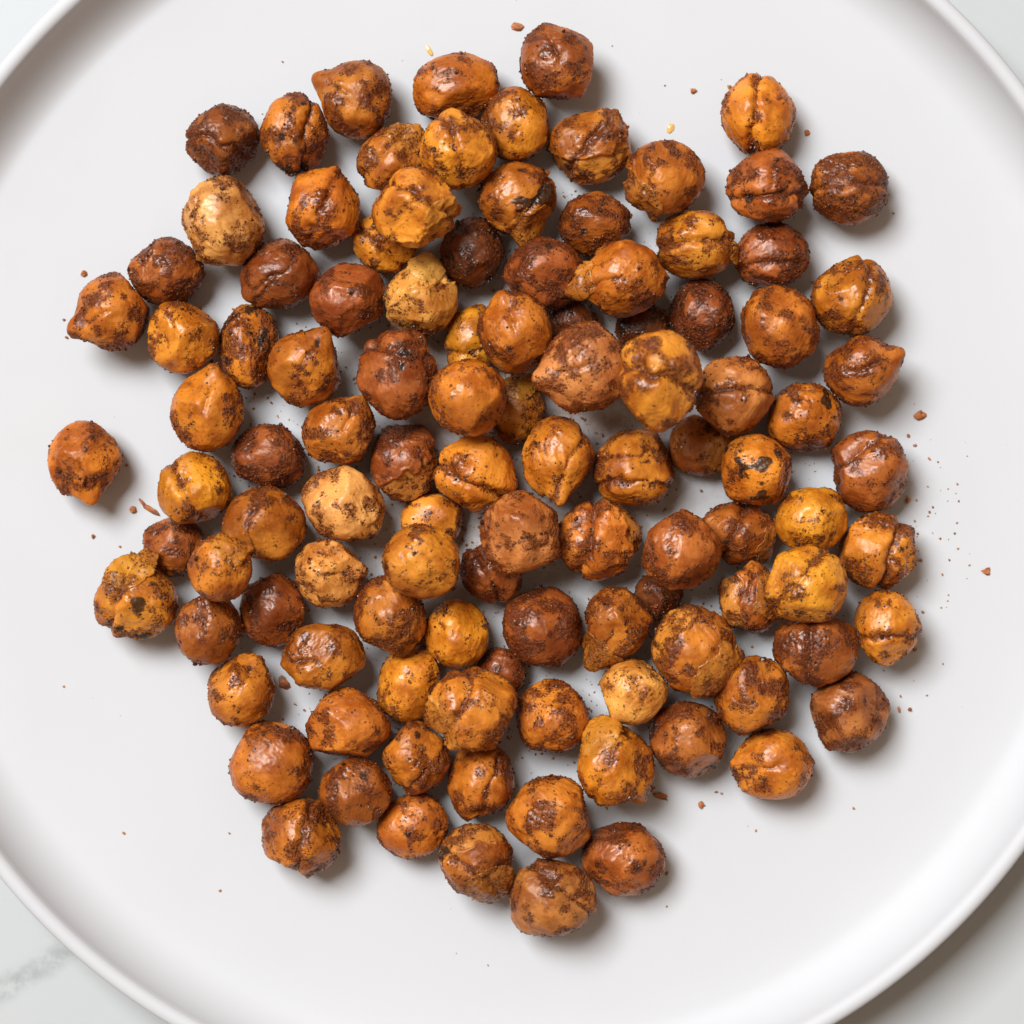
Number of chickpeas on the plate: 109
